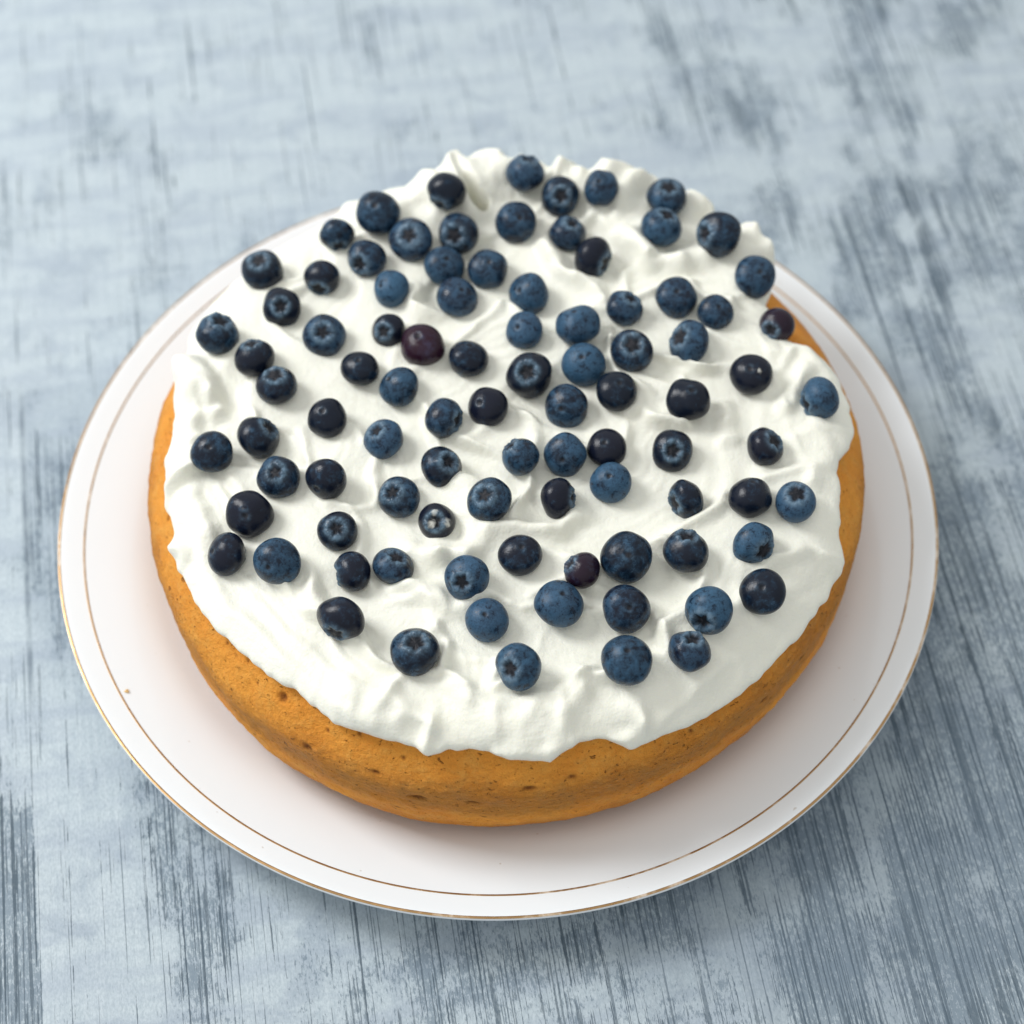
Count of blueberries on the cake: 92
